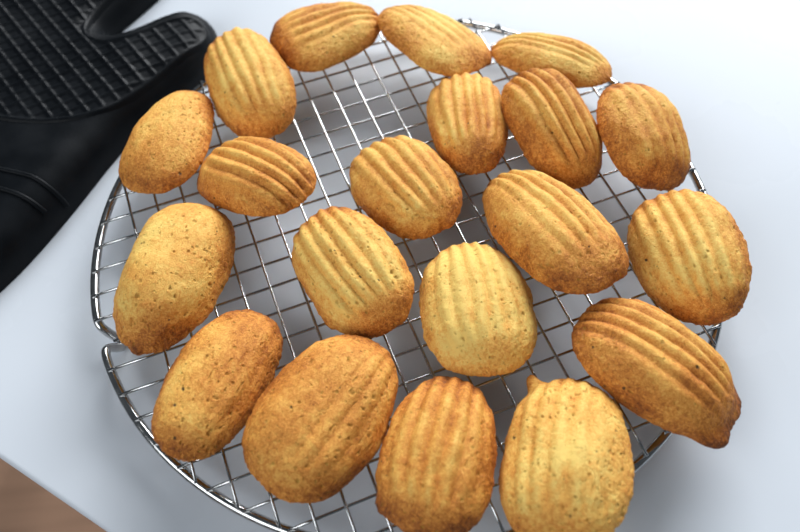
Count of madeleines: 20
